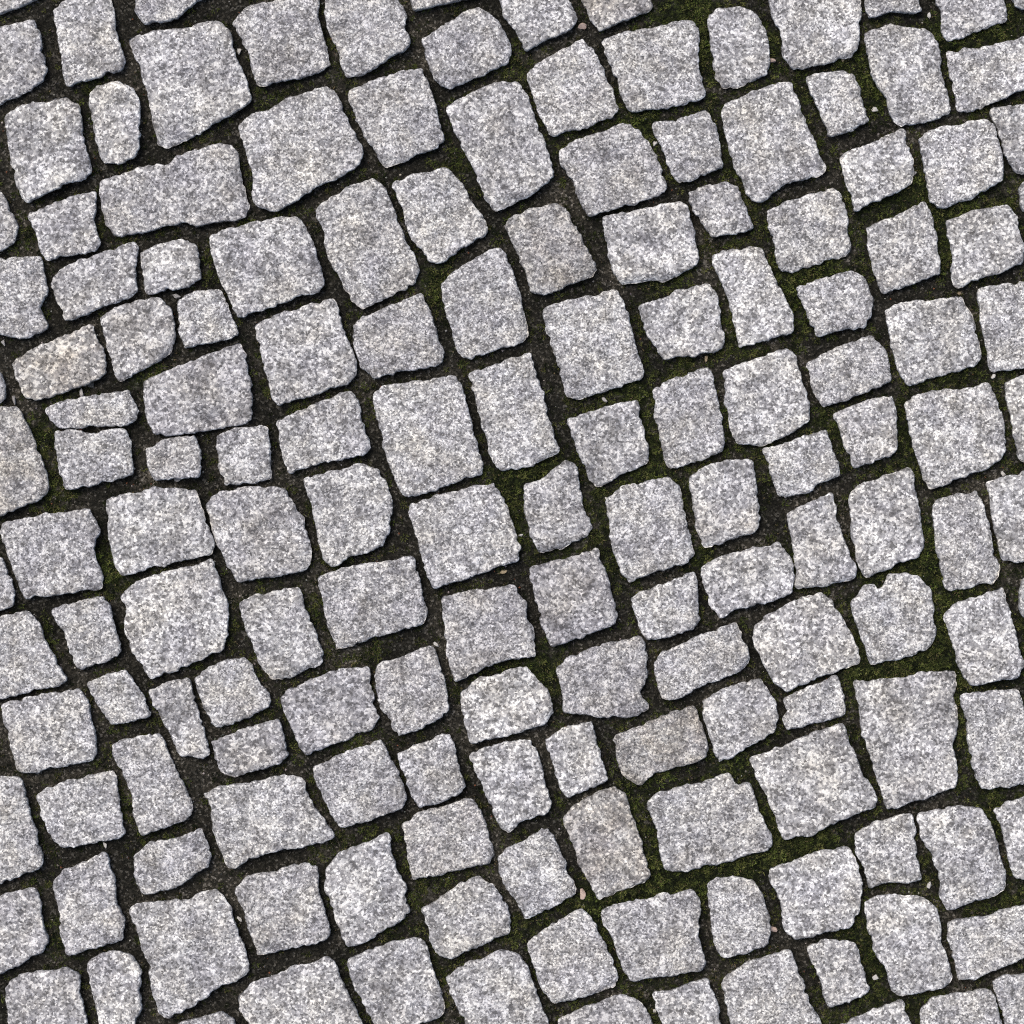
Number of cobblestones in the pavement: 161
